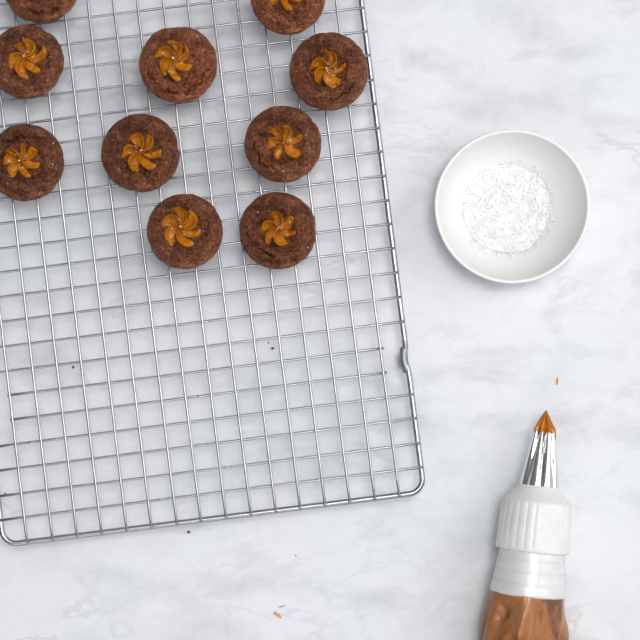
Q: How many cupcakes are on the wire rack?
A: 10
